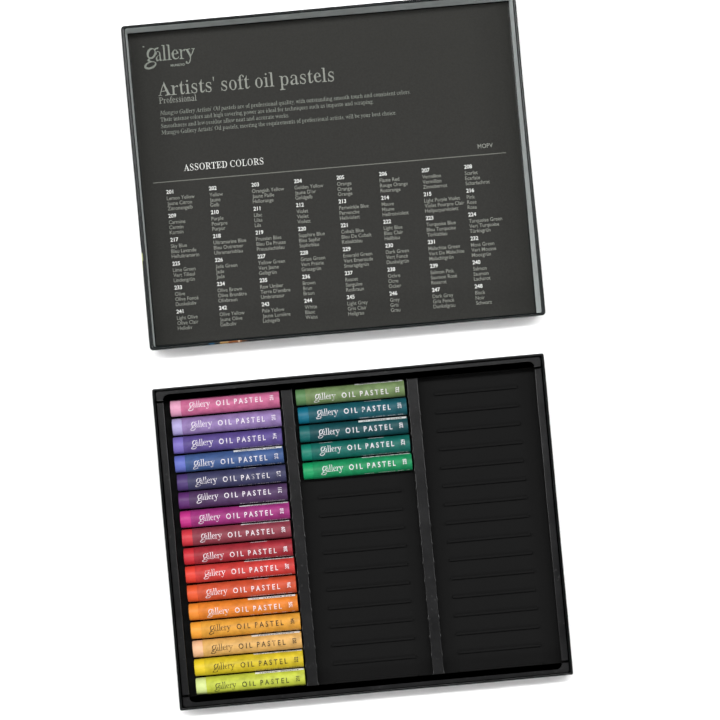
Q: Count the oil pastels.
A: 21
